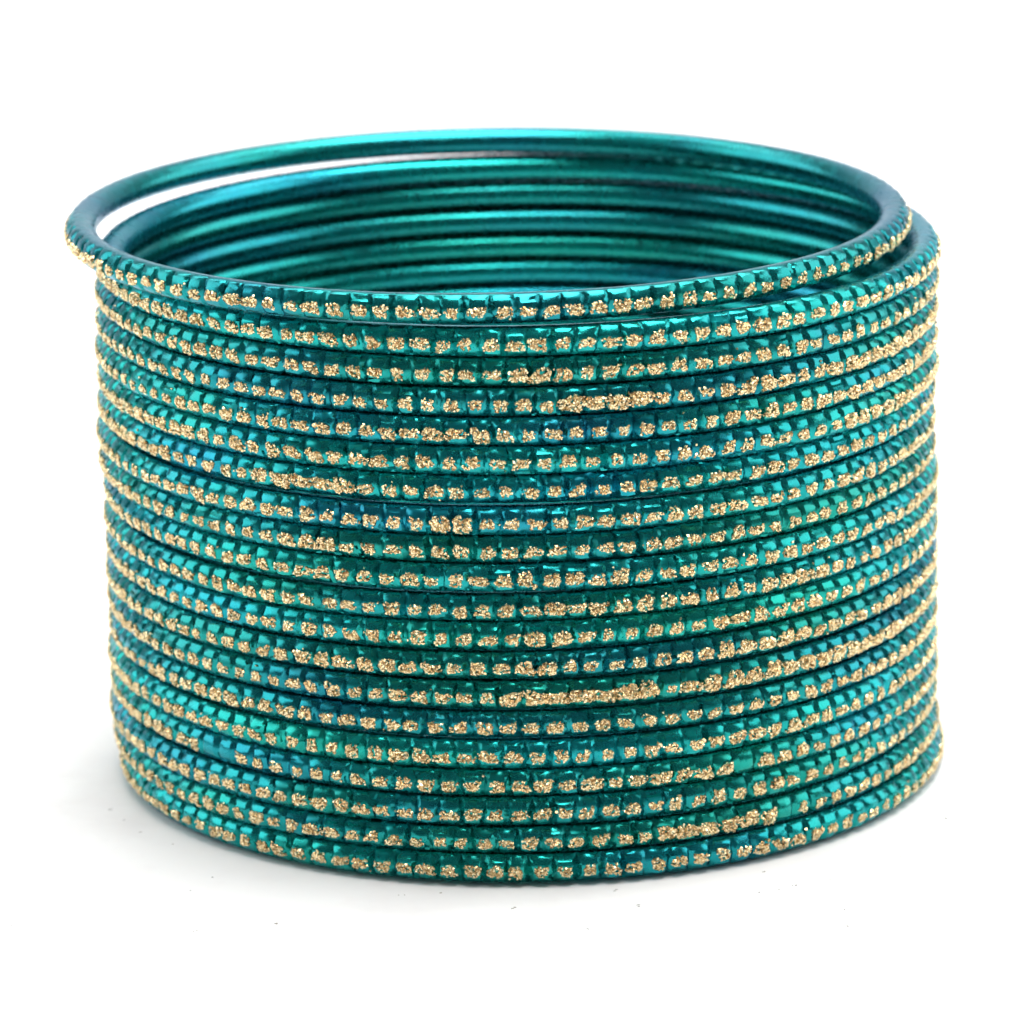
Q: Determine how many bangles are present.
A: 20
